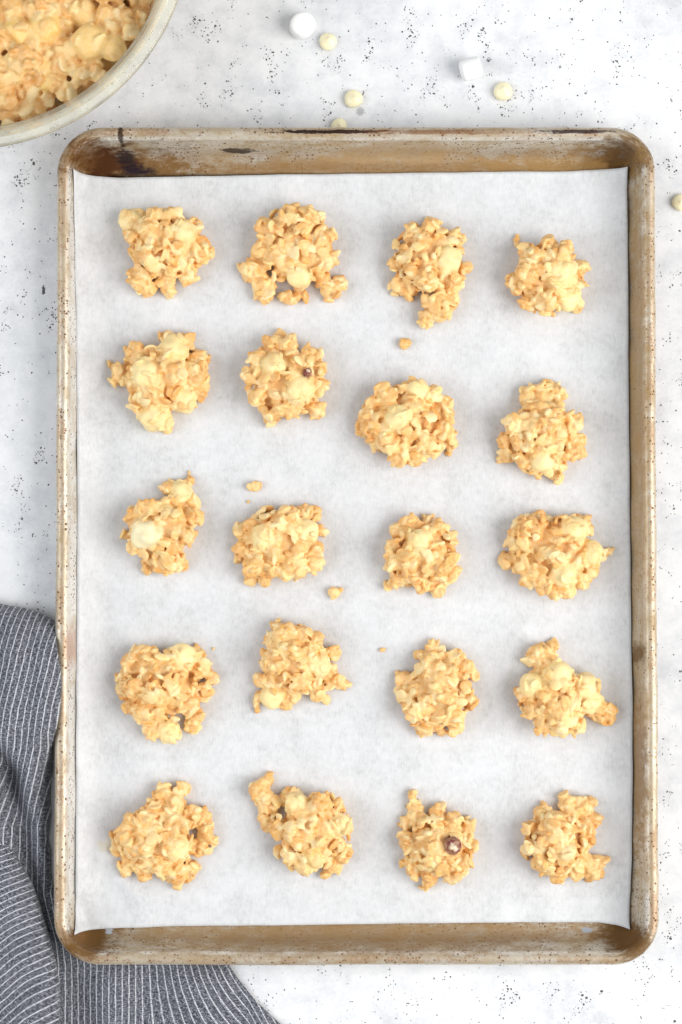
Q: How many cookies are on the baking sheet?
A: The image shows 20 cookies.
